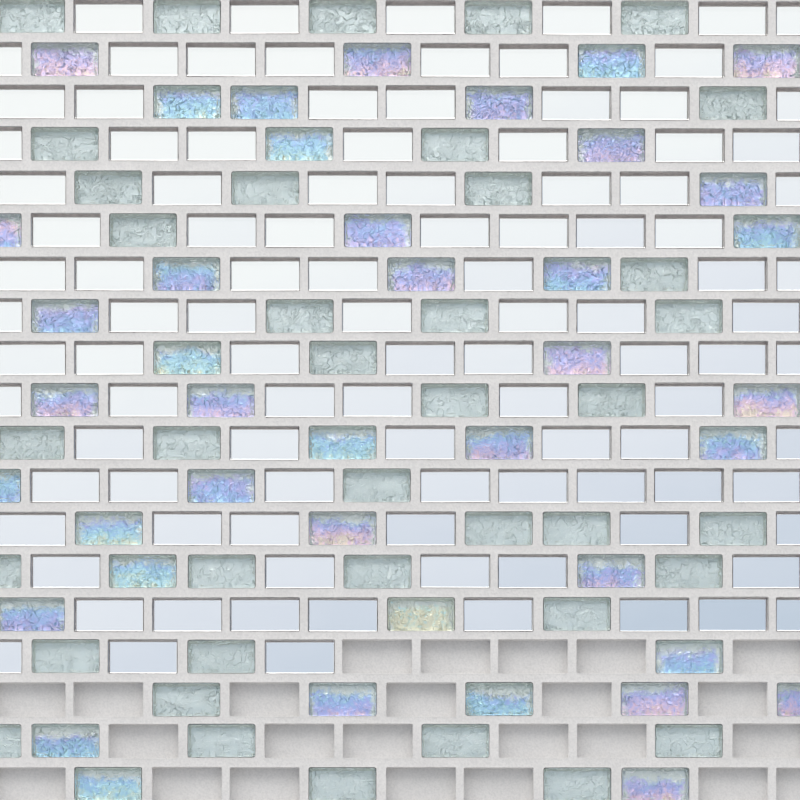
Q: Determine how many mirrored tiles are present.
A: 105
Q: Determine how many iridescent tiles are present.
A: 41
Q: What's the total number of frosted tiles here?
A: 39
